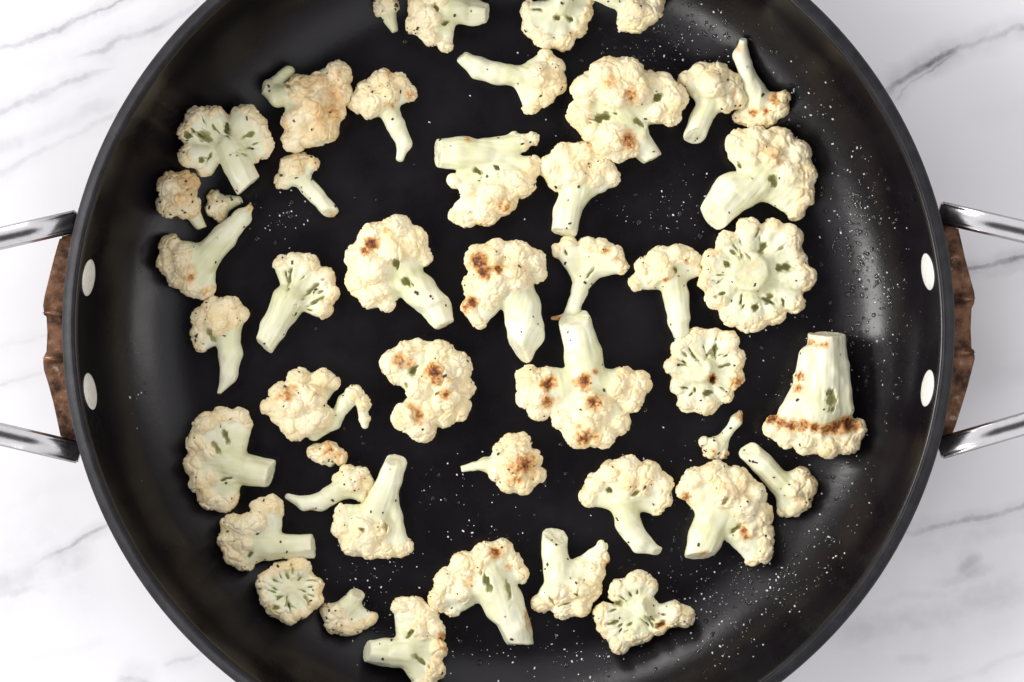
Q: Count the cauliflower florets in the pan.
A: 46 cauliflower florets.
